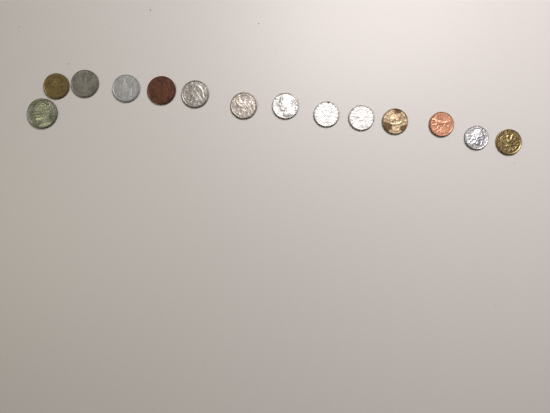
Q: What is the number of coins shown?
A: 14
